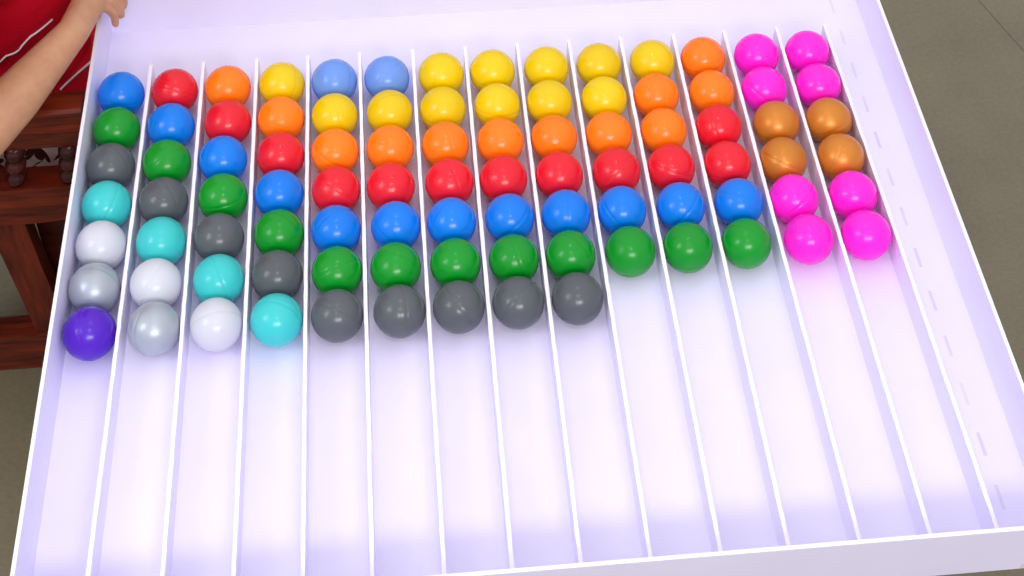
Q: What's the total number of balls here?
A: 93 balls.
